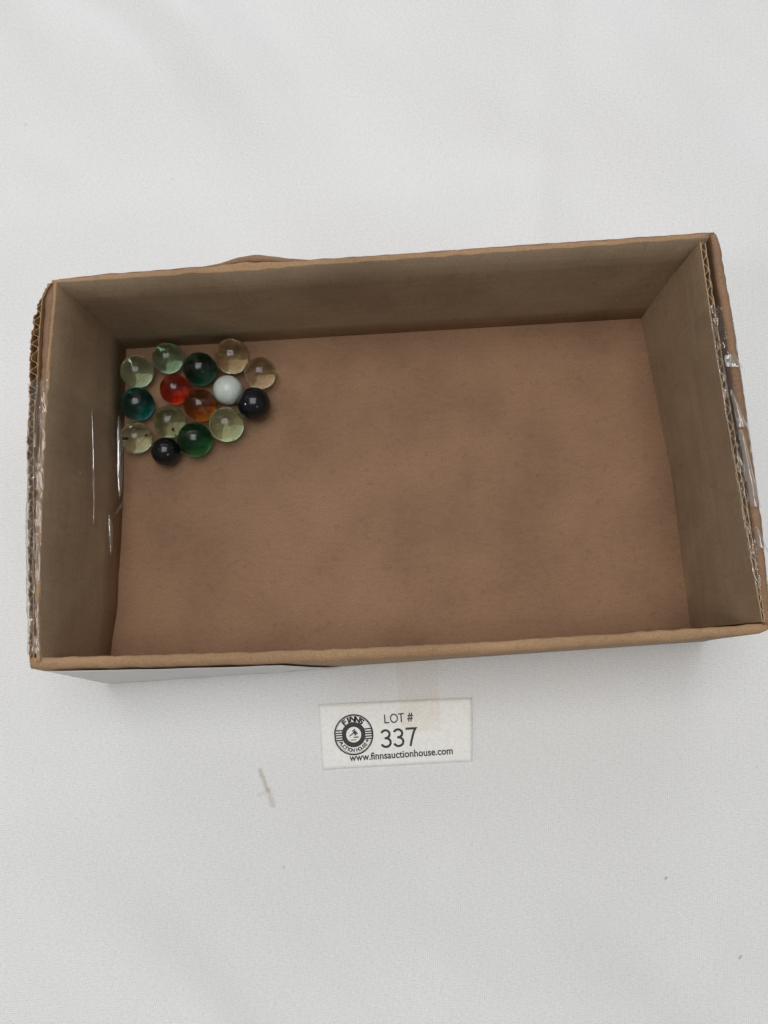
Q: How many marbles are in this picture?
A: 15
